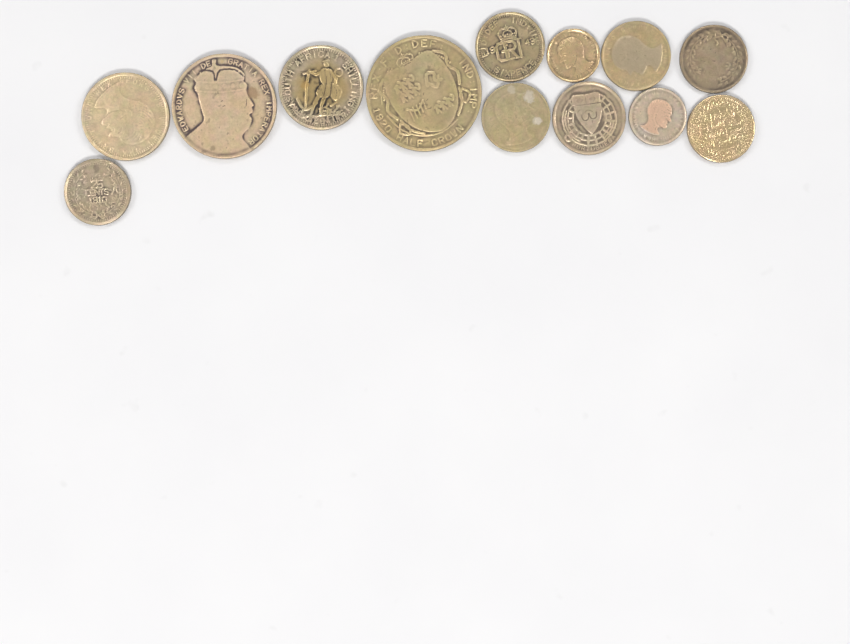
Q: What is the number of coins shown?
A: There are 13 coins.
